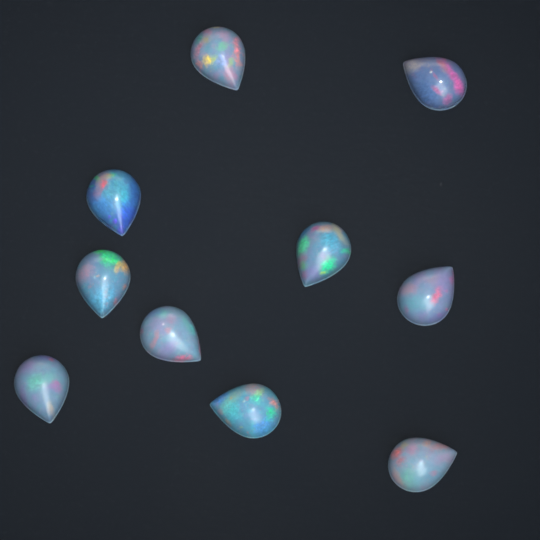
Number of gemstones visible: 10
